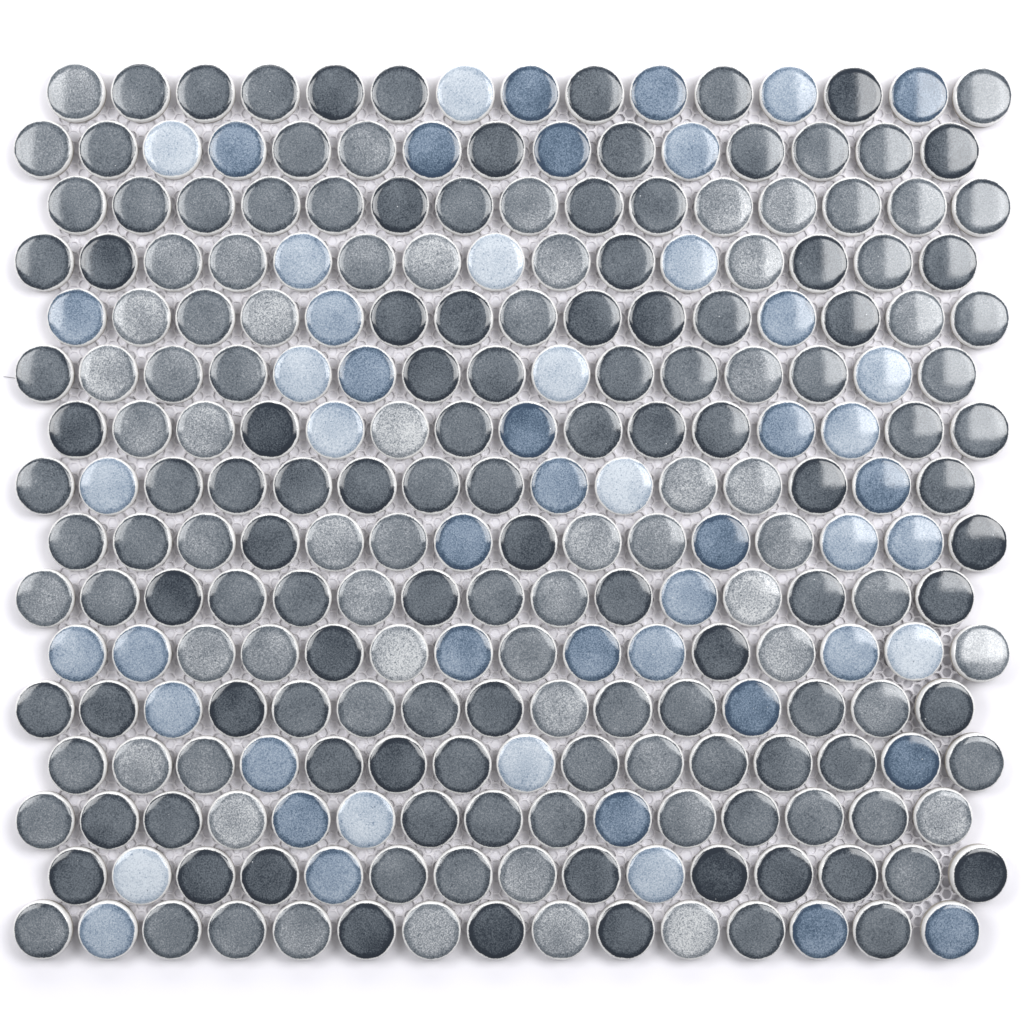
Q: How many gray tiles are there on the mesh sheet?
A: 186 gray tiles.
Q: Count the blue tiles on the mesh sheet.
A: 54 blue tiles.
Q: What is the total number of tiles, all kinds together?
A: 240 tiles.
